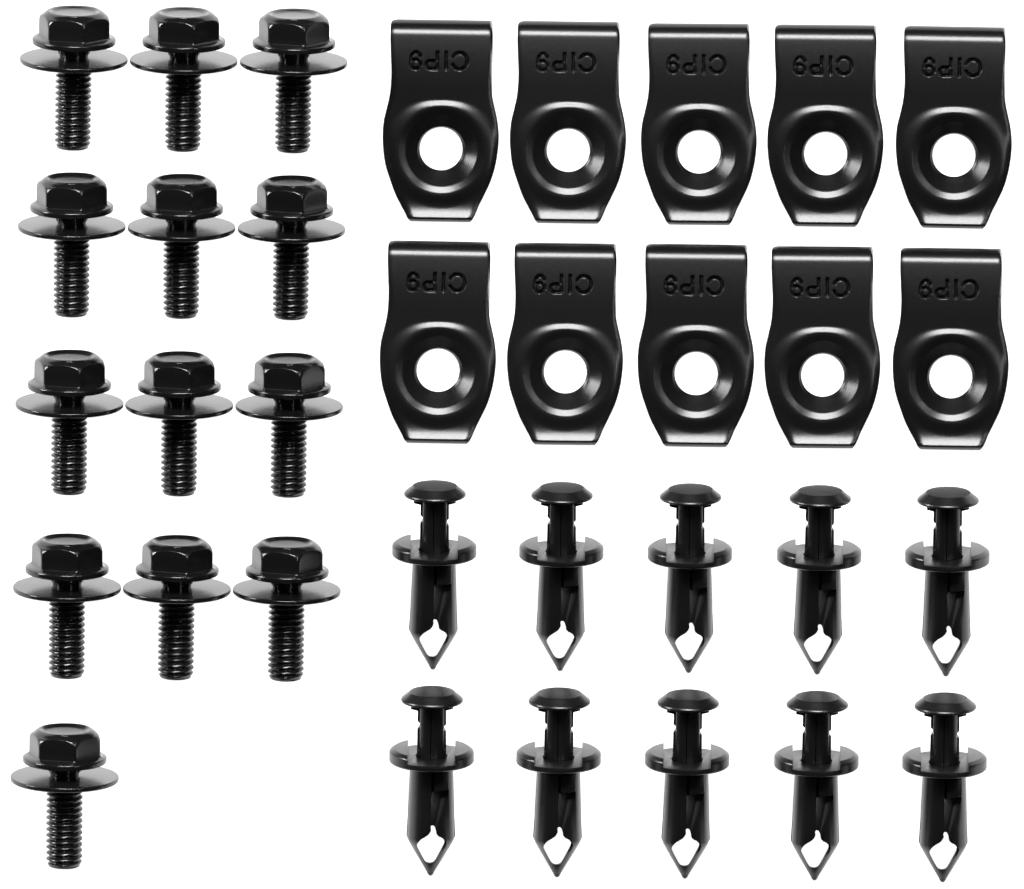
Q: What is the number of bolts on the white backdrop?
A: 13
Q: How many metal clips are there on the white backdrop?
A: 10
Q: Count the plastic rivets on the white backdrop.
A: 10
